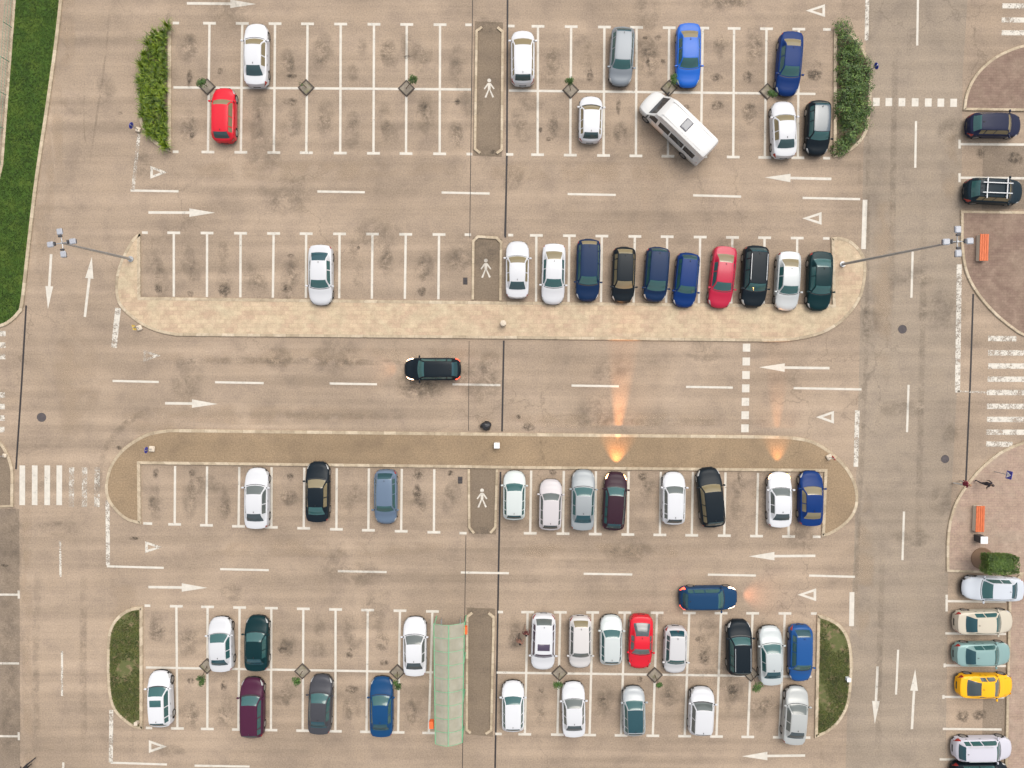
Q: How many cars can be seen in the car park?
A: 61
